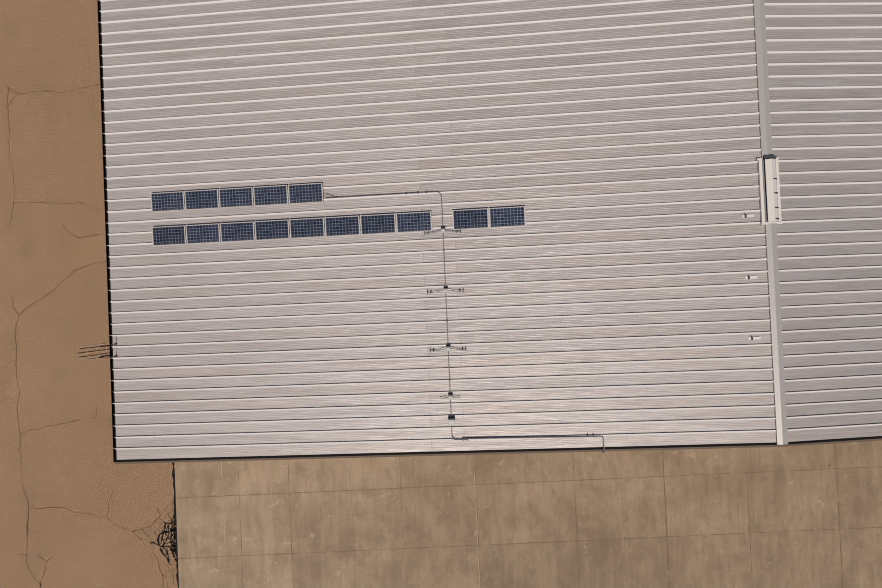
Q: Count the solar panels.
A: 15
